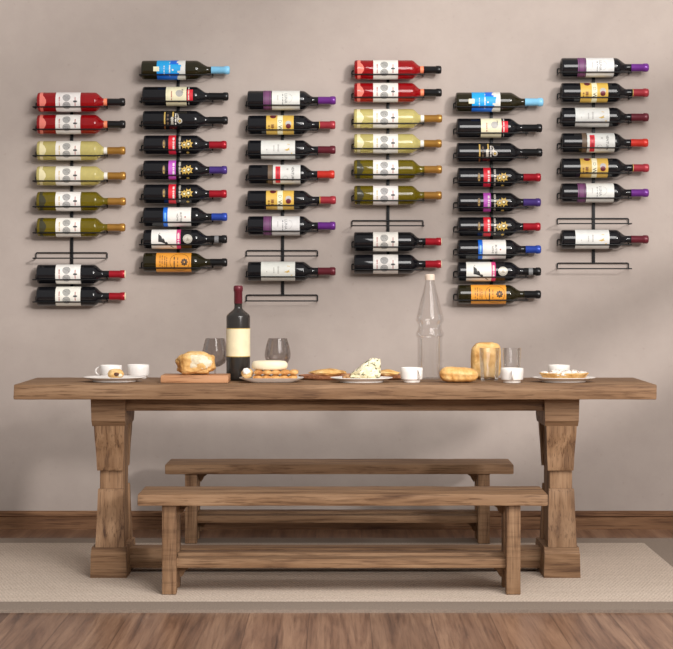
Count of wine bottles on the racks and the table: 49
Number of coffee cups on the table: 5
